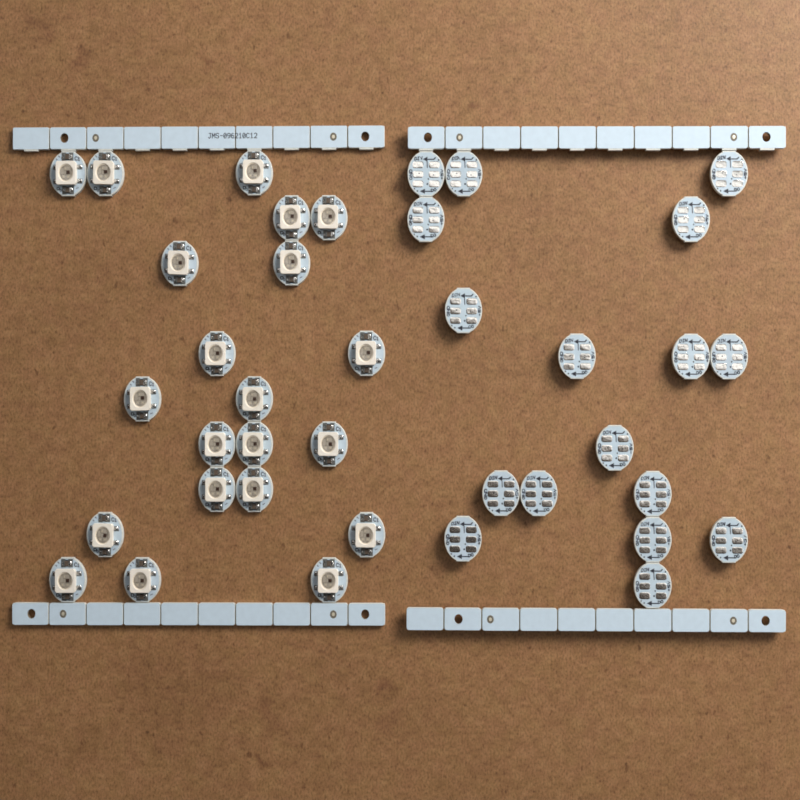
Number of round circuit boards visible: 38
